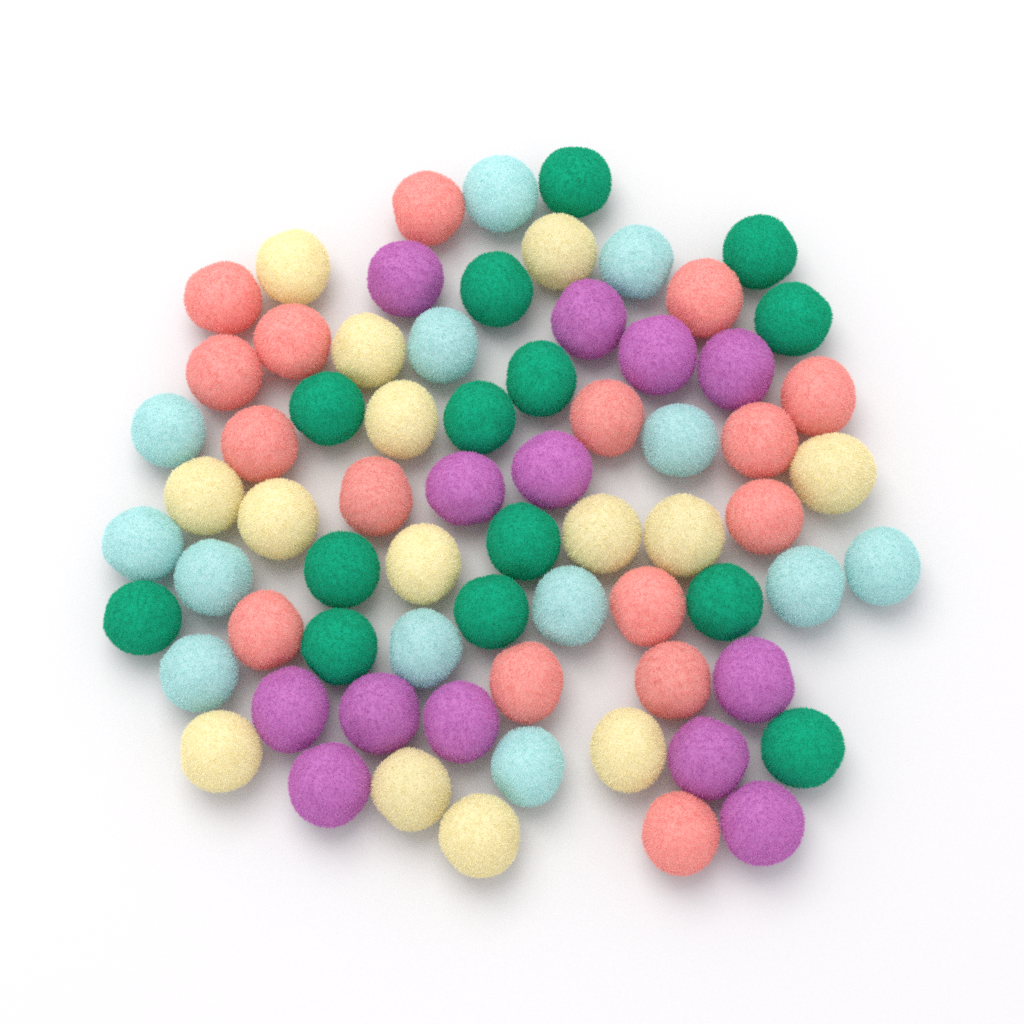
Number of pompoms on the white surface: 70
